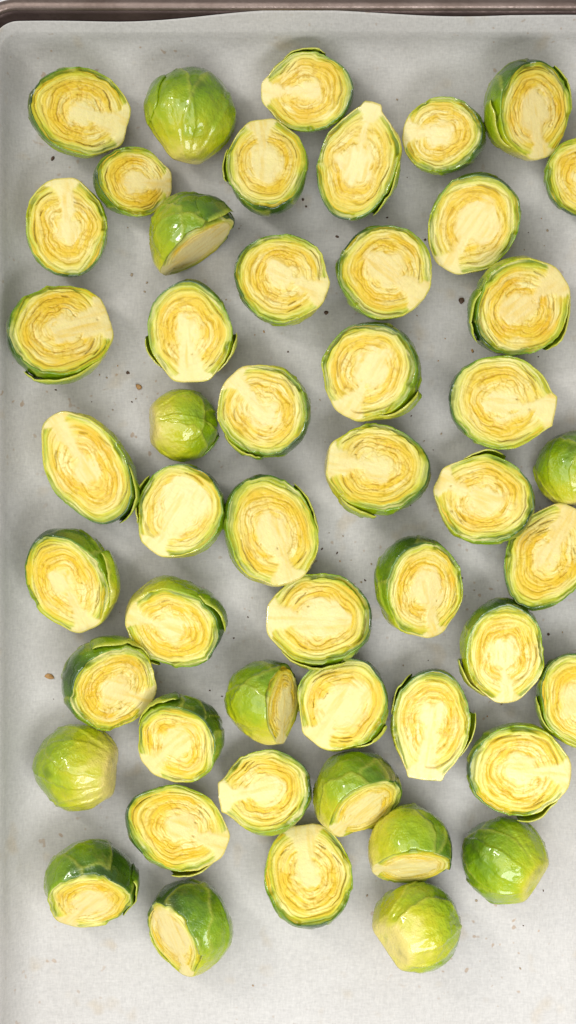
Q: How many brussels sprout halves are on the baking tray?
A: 50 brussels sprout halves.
